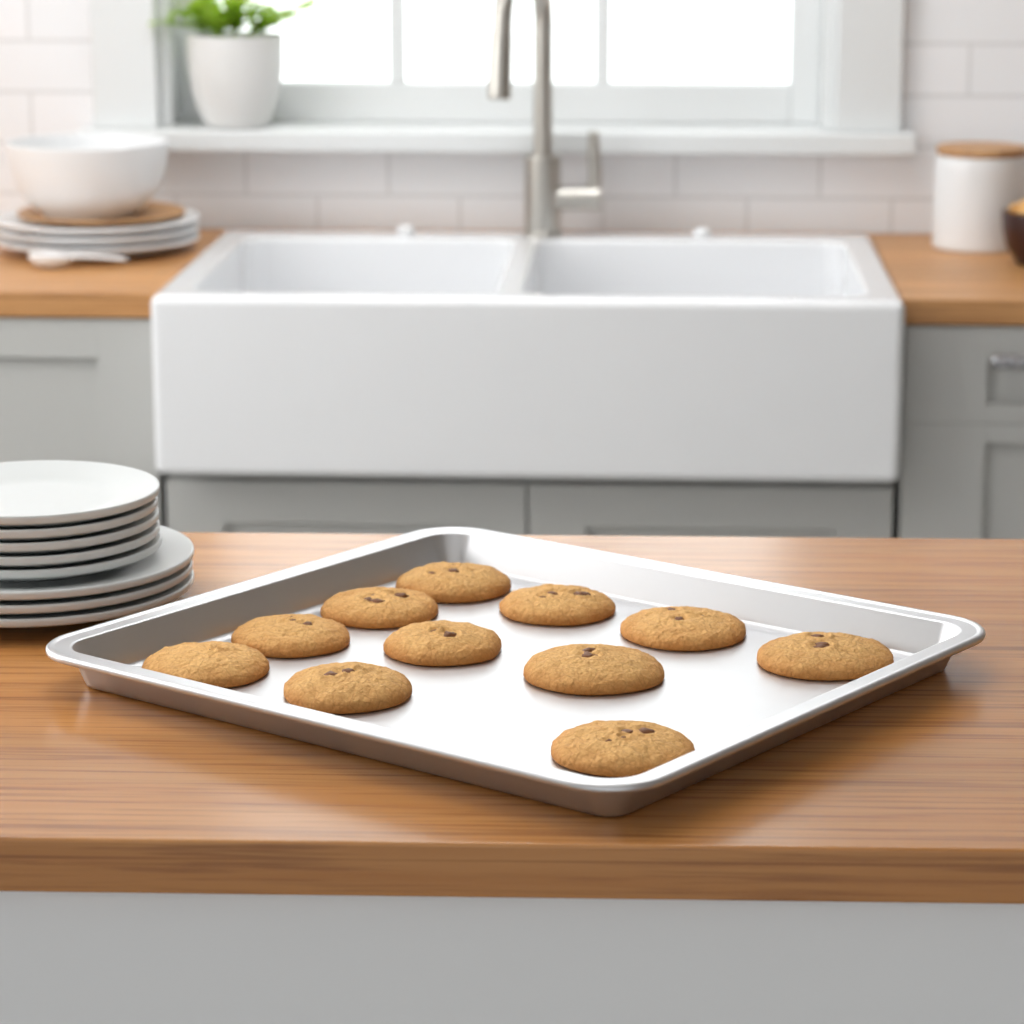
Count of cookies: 11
